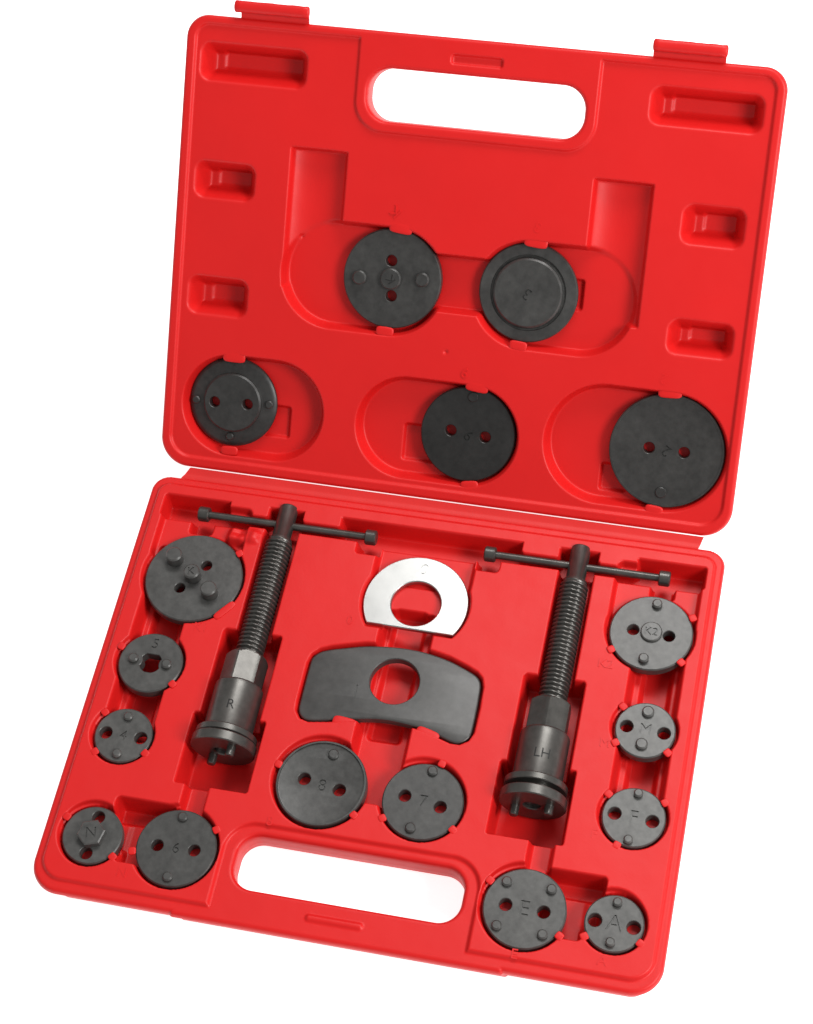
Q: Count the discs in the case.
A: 17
